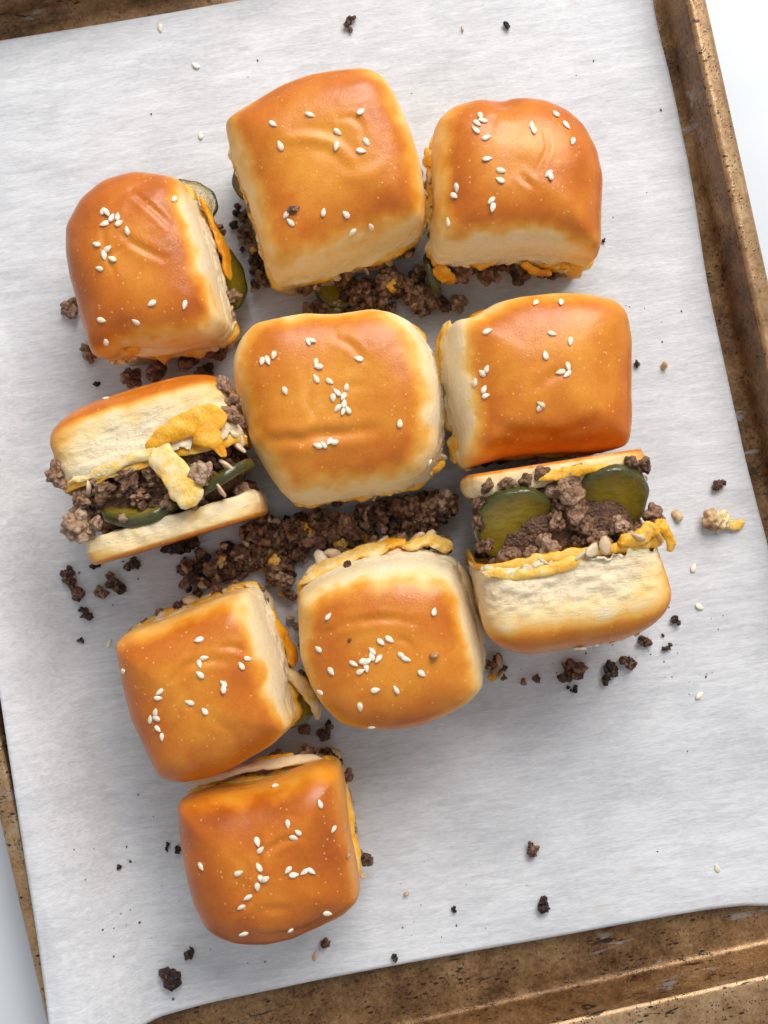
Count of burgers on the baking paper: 10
